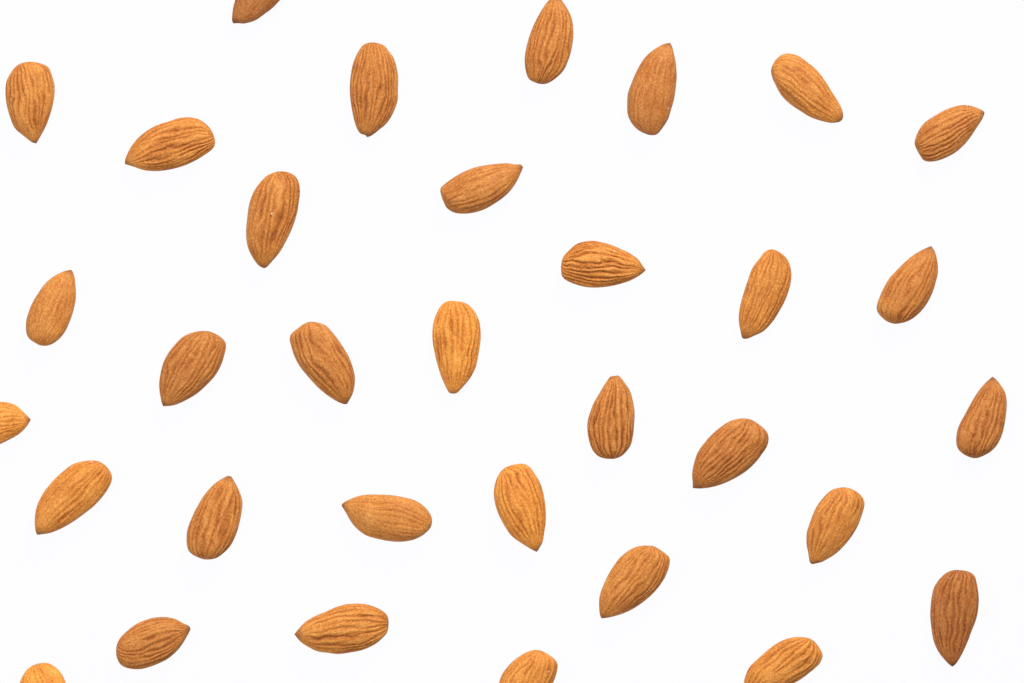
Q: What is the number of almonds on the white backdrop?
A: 33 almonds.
